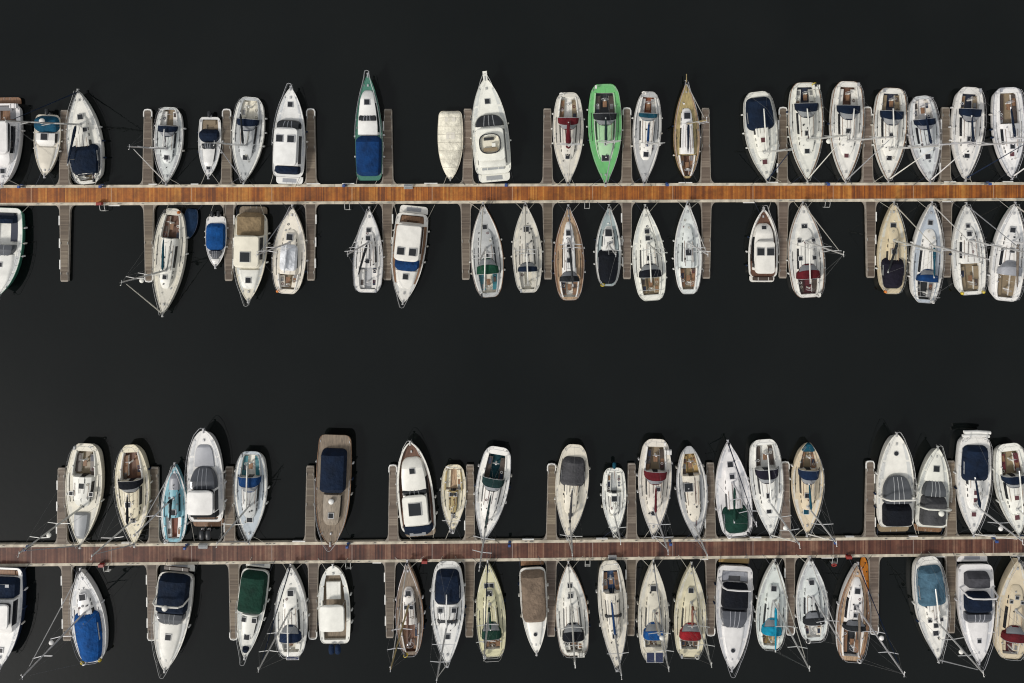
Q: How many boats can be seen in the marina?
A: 82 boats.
